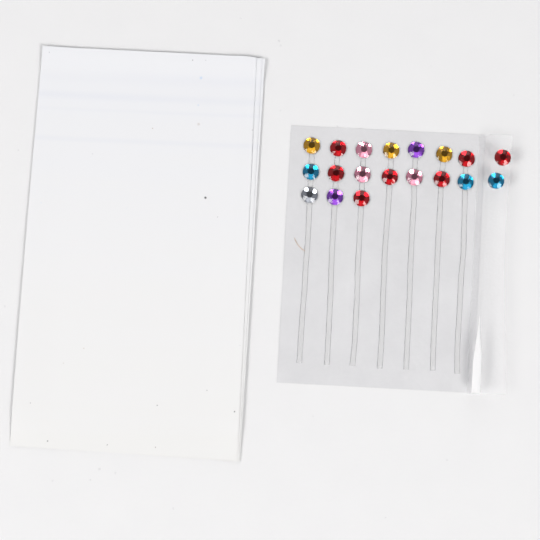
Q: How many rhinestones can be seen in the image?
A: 19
